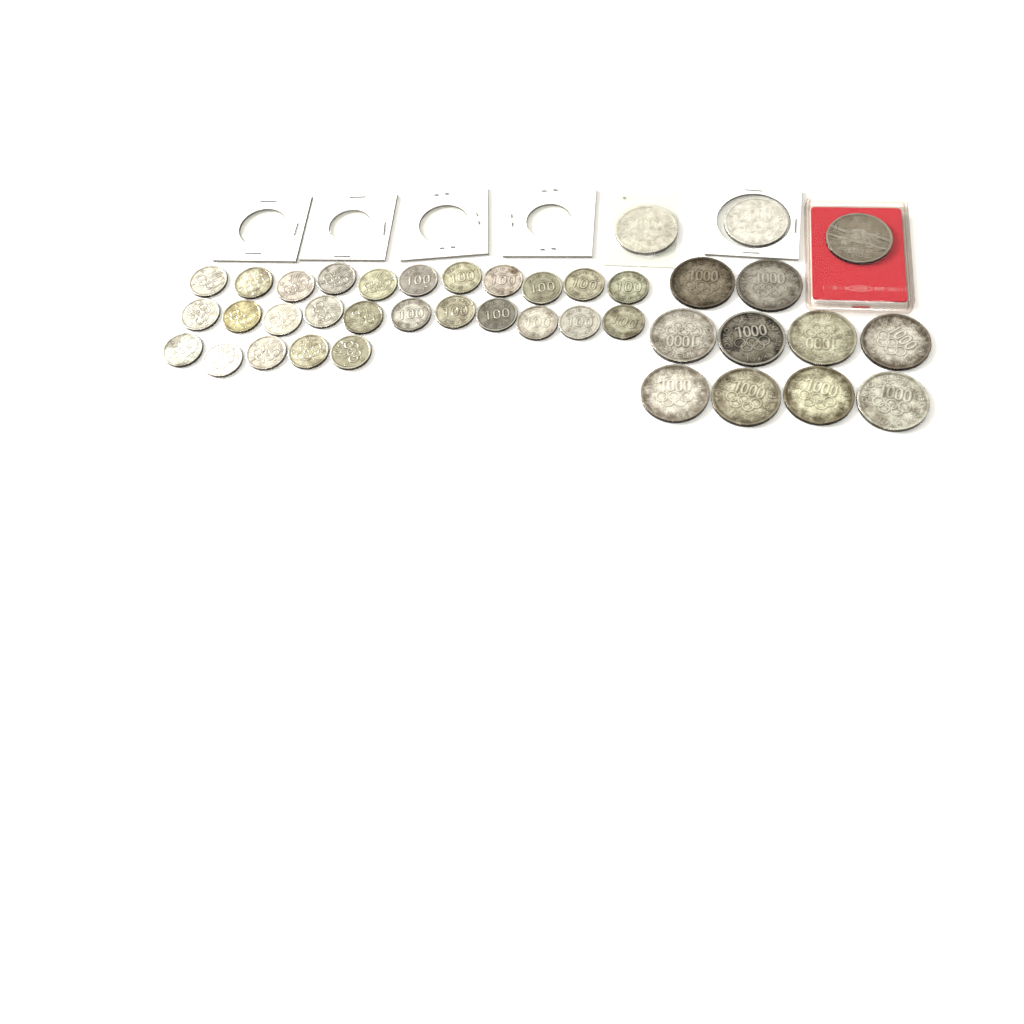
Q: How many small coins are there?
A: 27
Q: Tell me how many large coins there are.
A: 13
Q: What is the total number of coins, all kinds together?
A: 40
